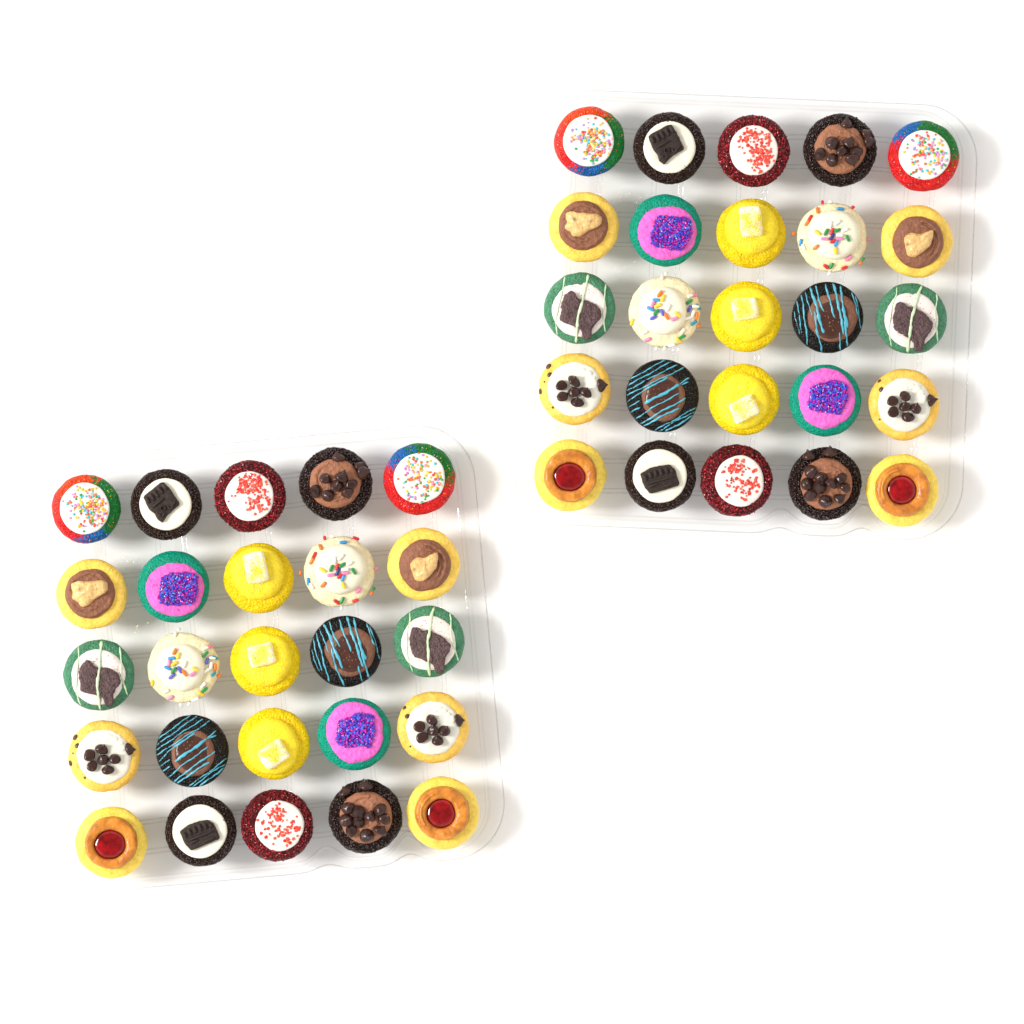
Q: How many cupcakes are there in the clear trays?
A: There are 50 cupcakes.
